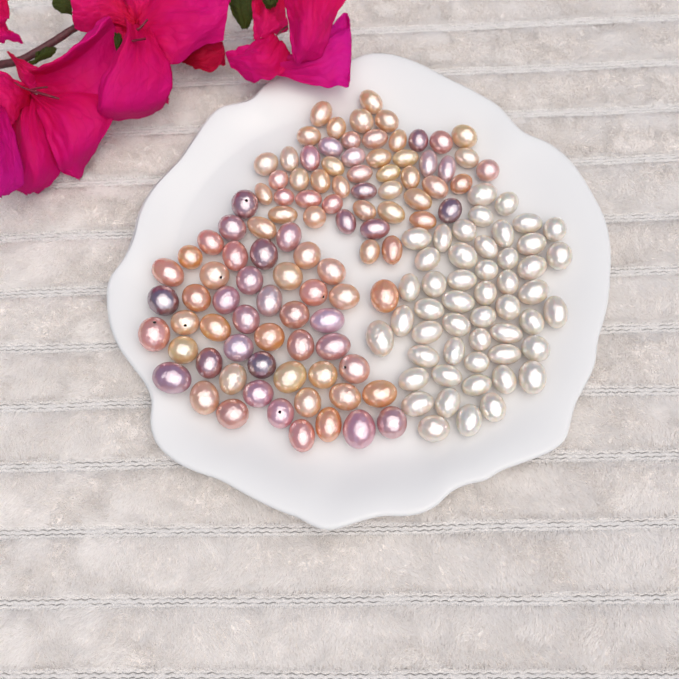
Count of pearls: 150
